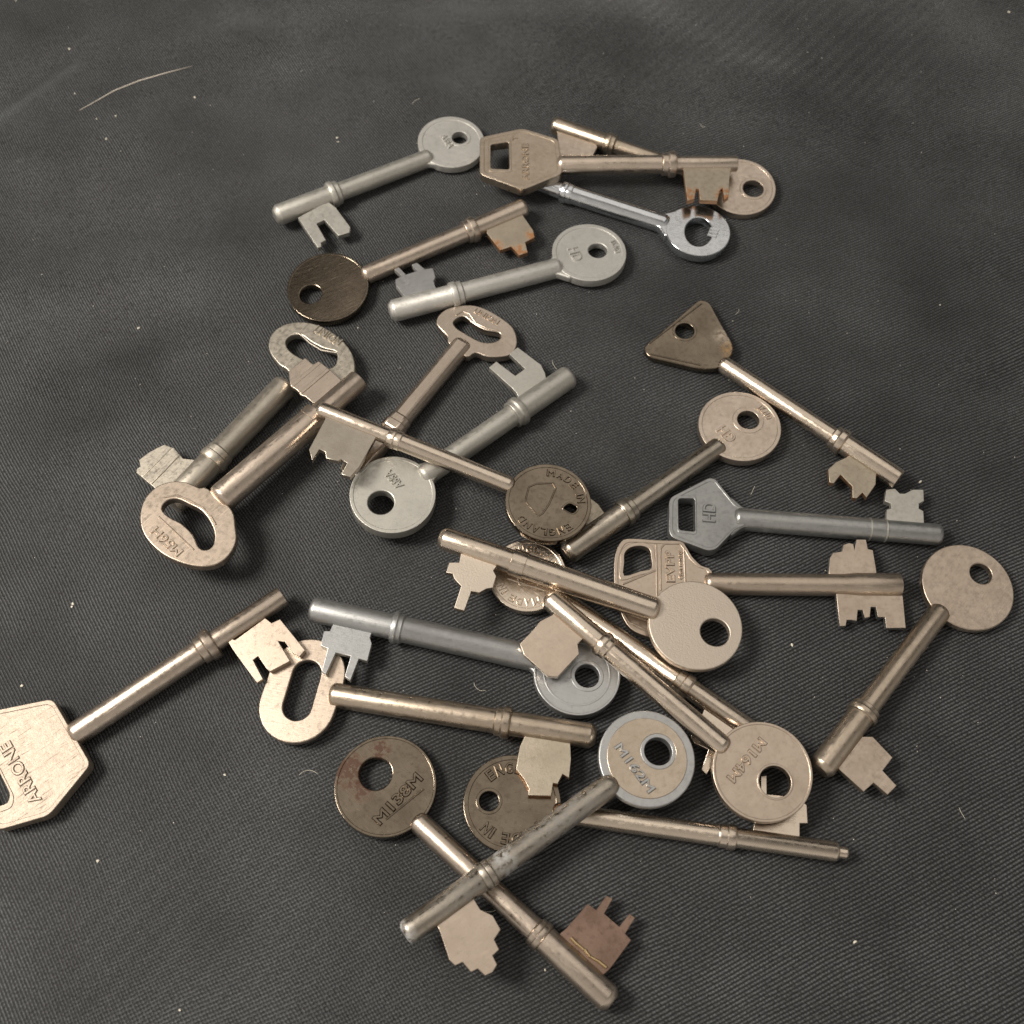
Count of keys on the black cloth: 25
